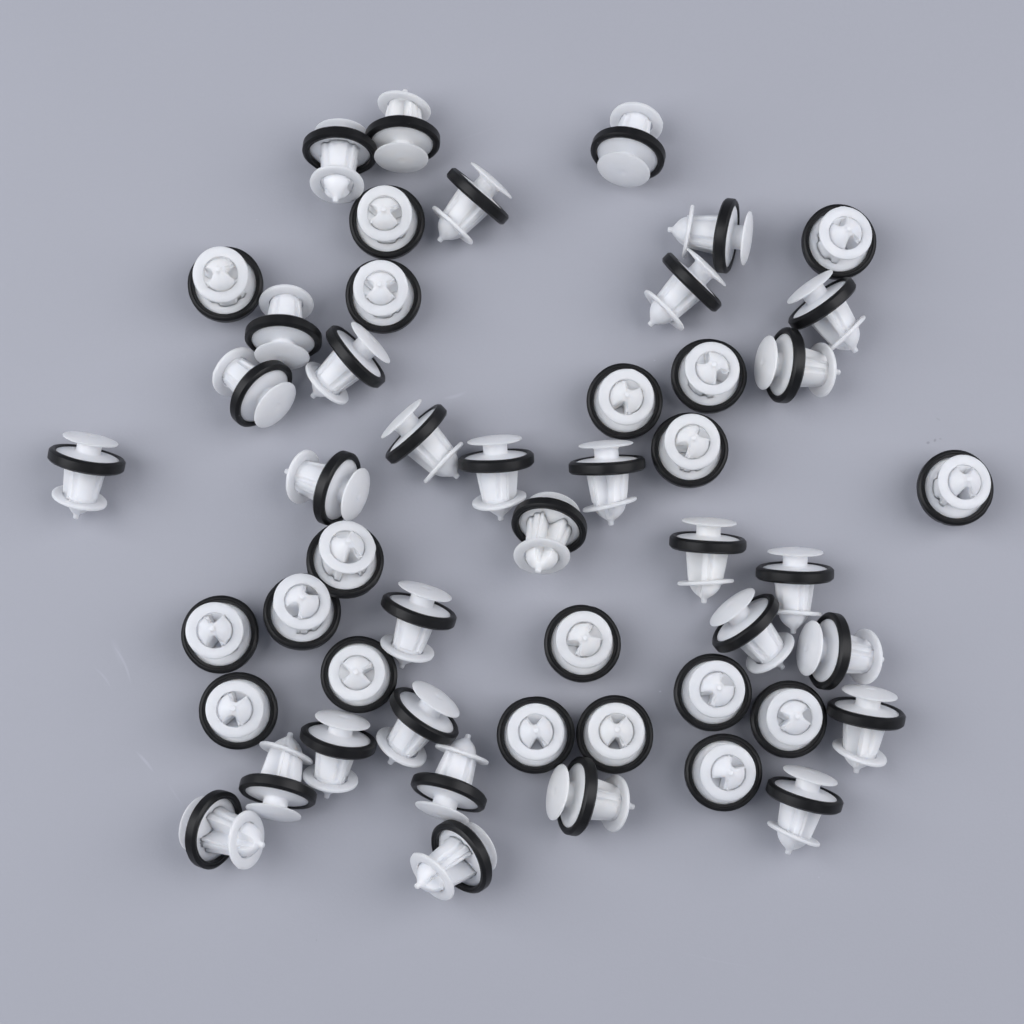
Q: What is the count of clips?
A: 50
